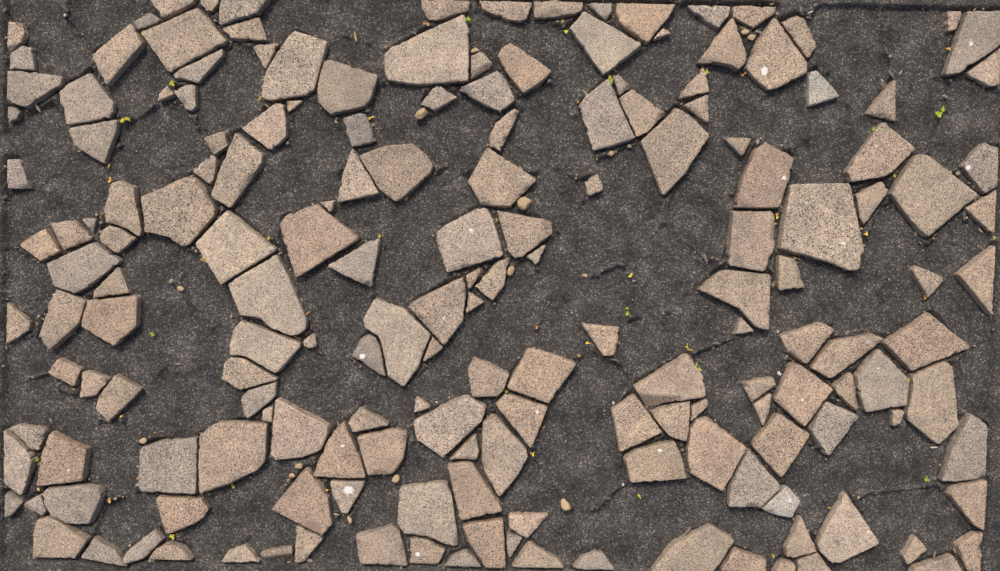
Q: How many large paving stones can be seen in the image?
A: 86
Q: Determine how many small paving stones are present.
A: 92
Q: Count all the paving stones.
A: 178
